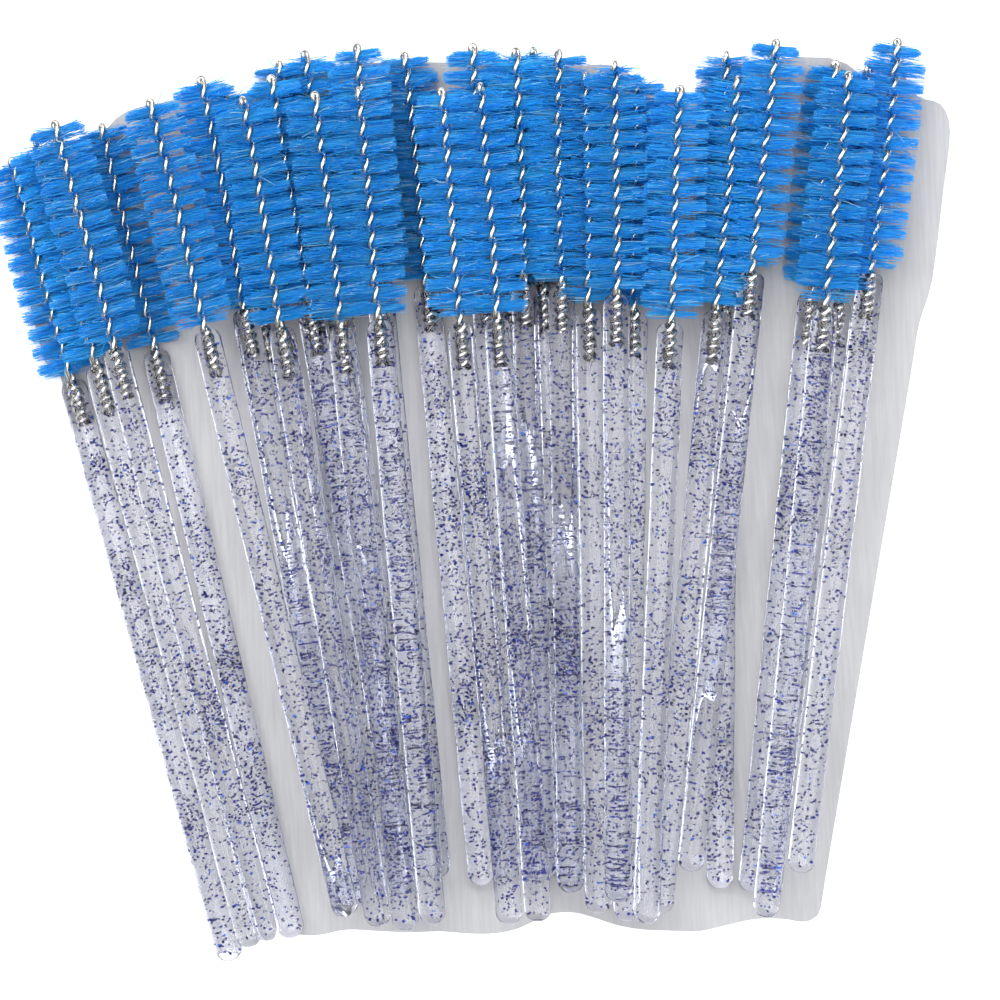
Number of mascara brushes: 33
